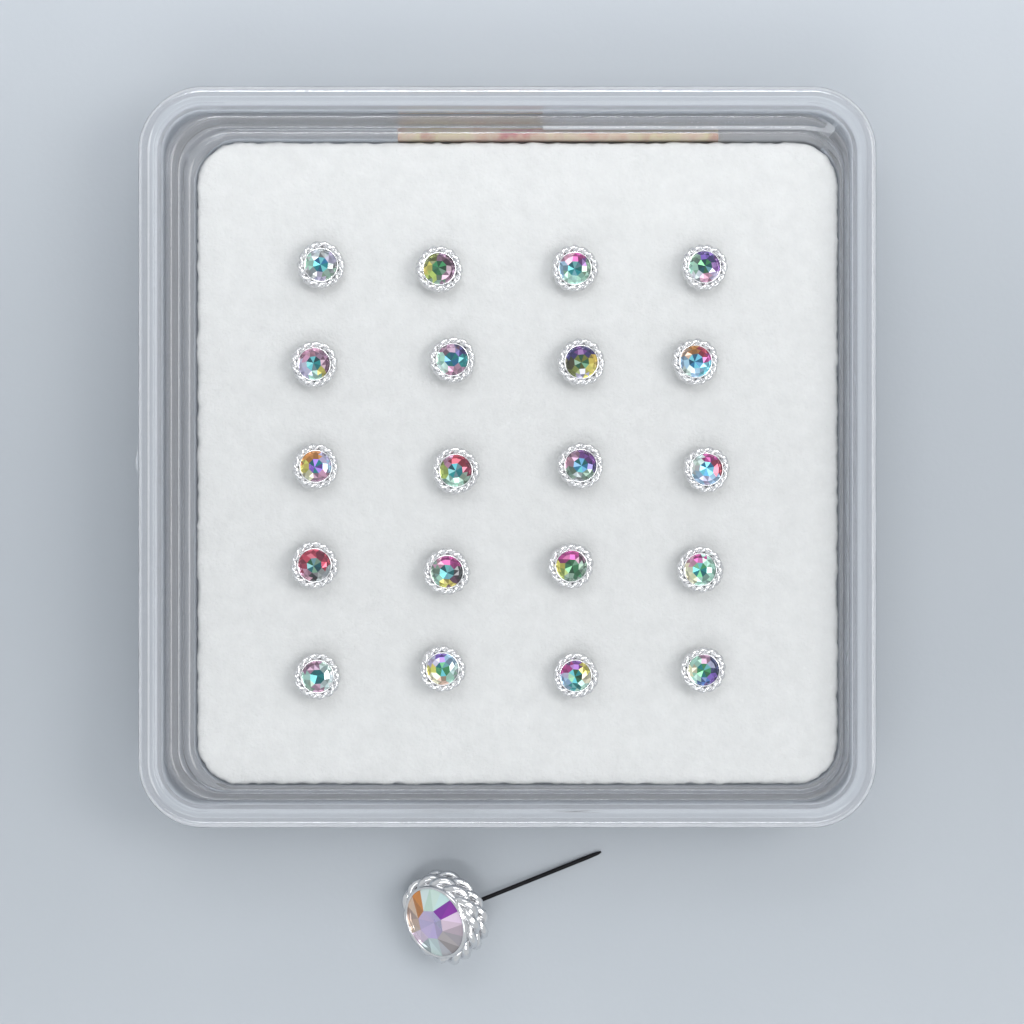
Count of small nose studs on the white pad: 20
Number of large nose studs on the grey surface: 1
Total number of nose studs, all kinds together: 21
